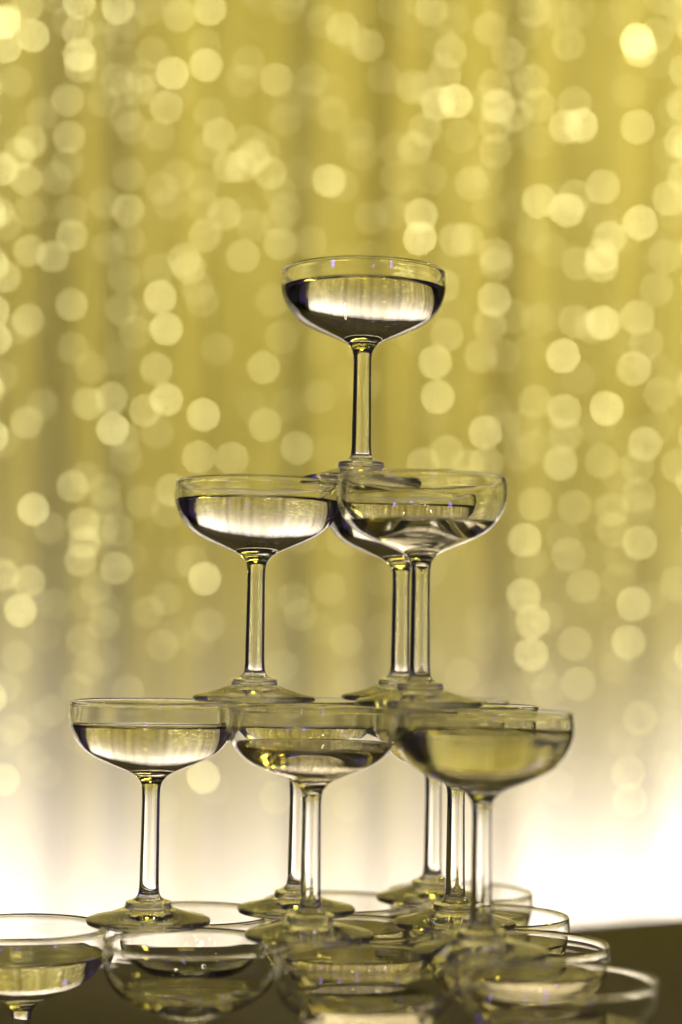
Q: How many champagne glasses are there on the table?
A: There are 20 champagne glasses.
